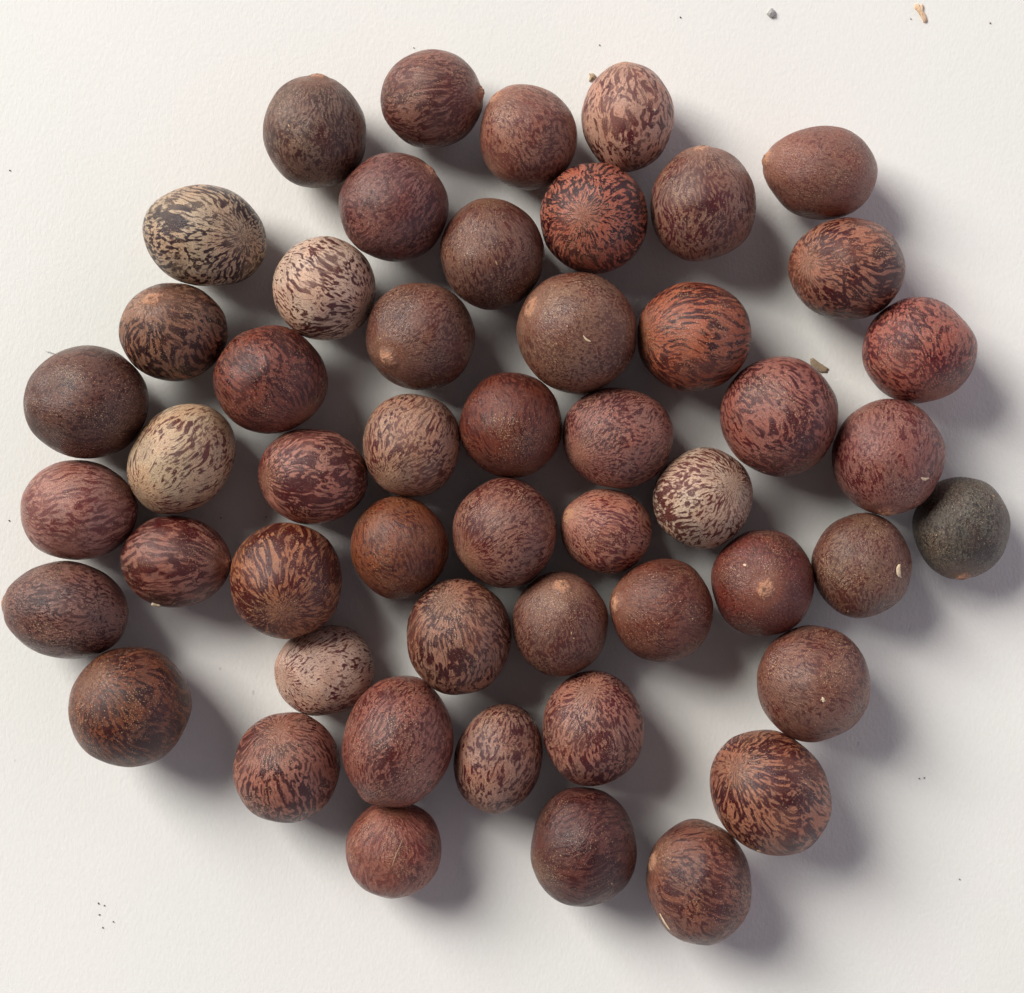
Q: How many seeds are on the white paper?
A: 51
